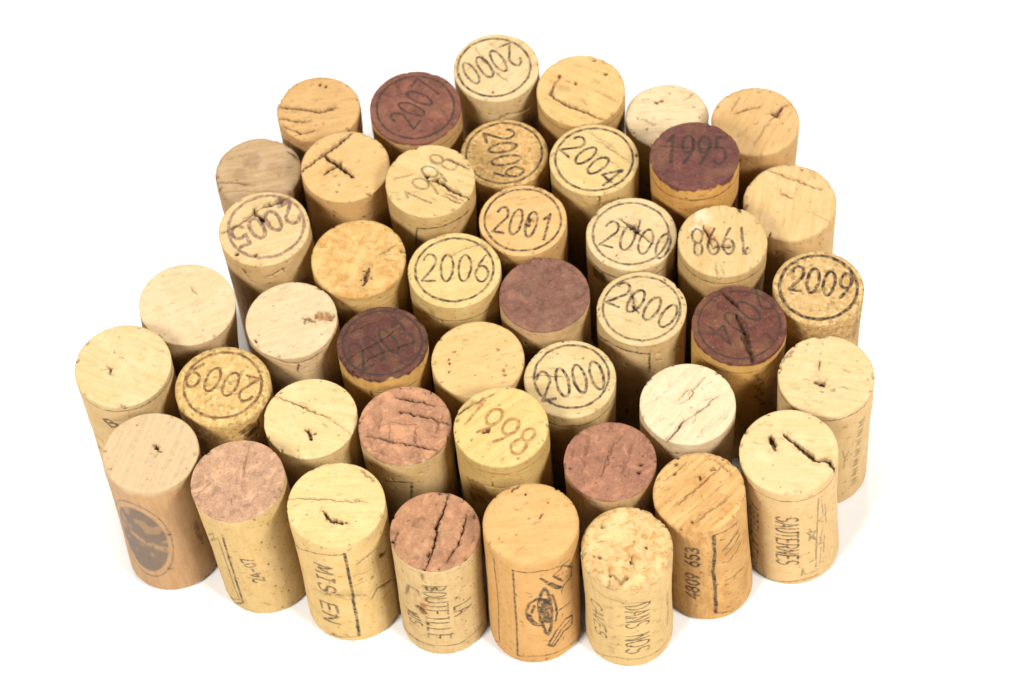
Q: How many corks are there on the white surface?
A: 44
